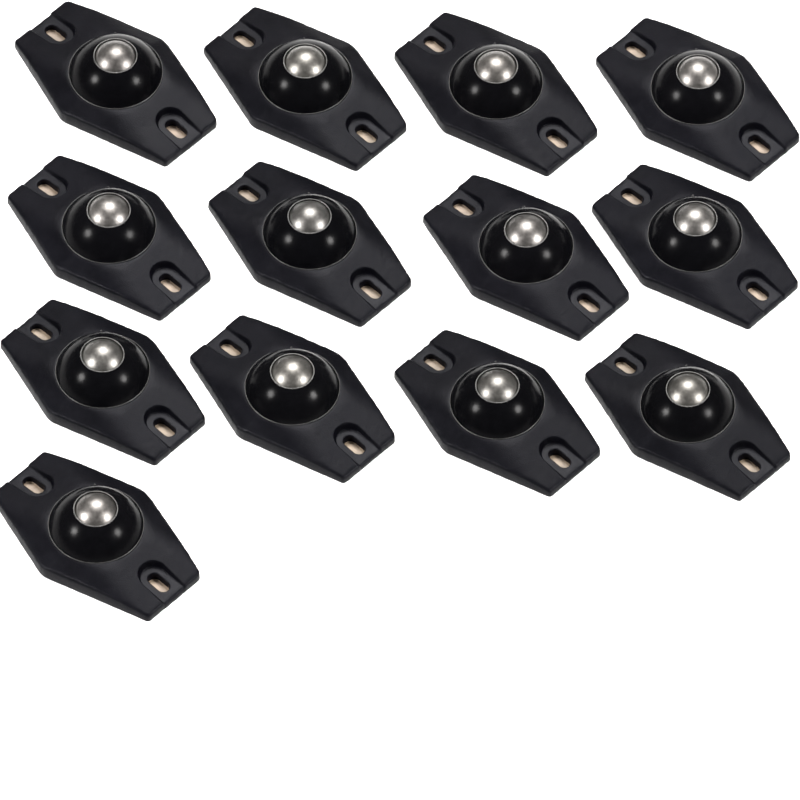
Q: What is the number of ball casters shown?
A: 13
